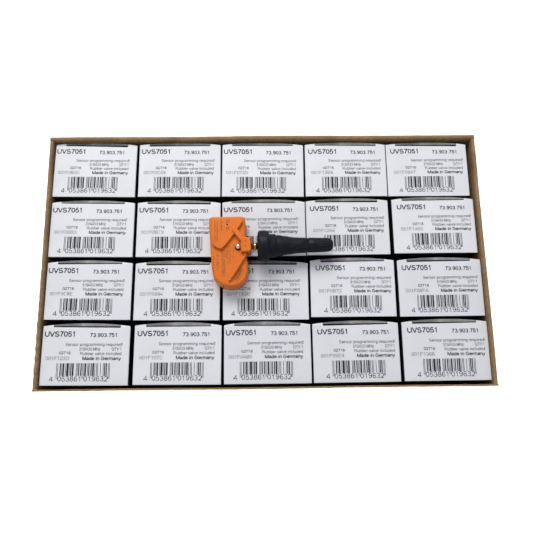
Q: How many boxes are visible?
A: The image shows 20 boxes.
